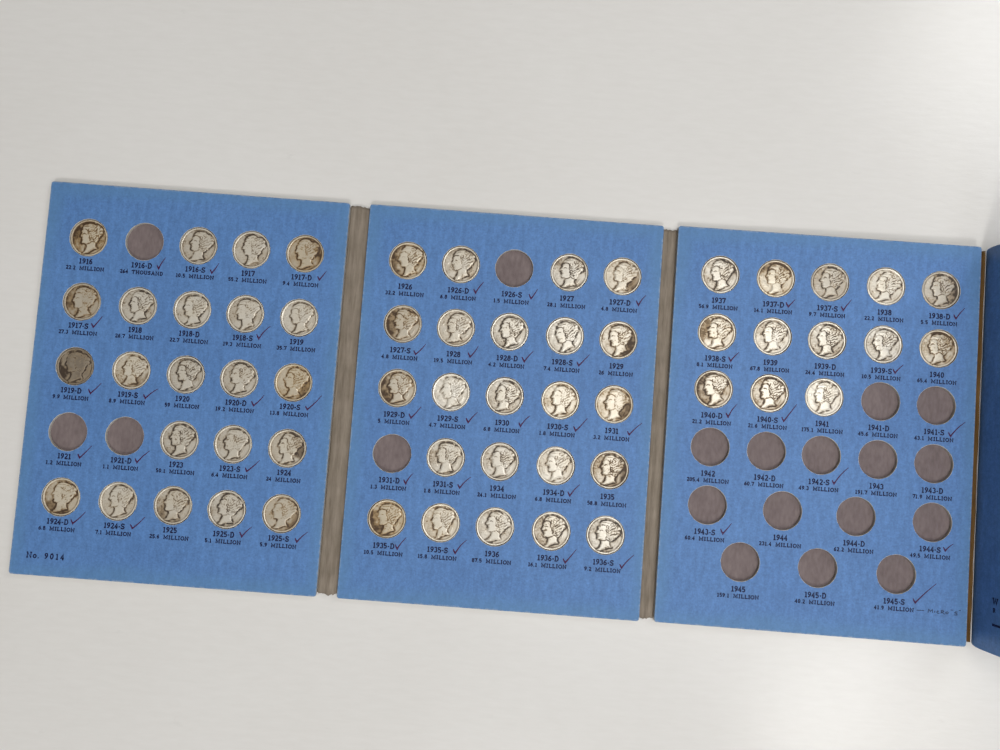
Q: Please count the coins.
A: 58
